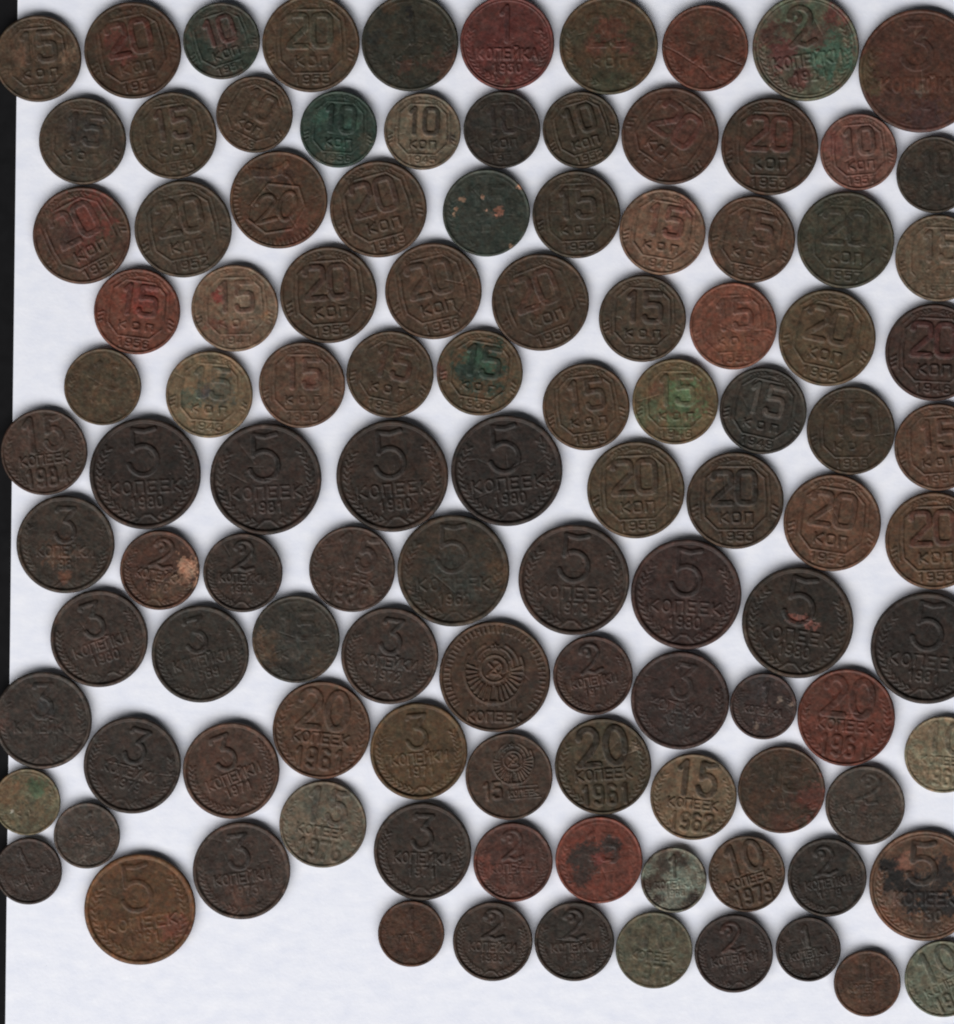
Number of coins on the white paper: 109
